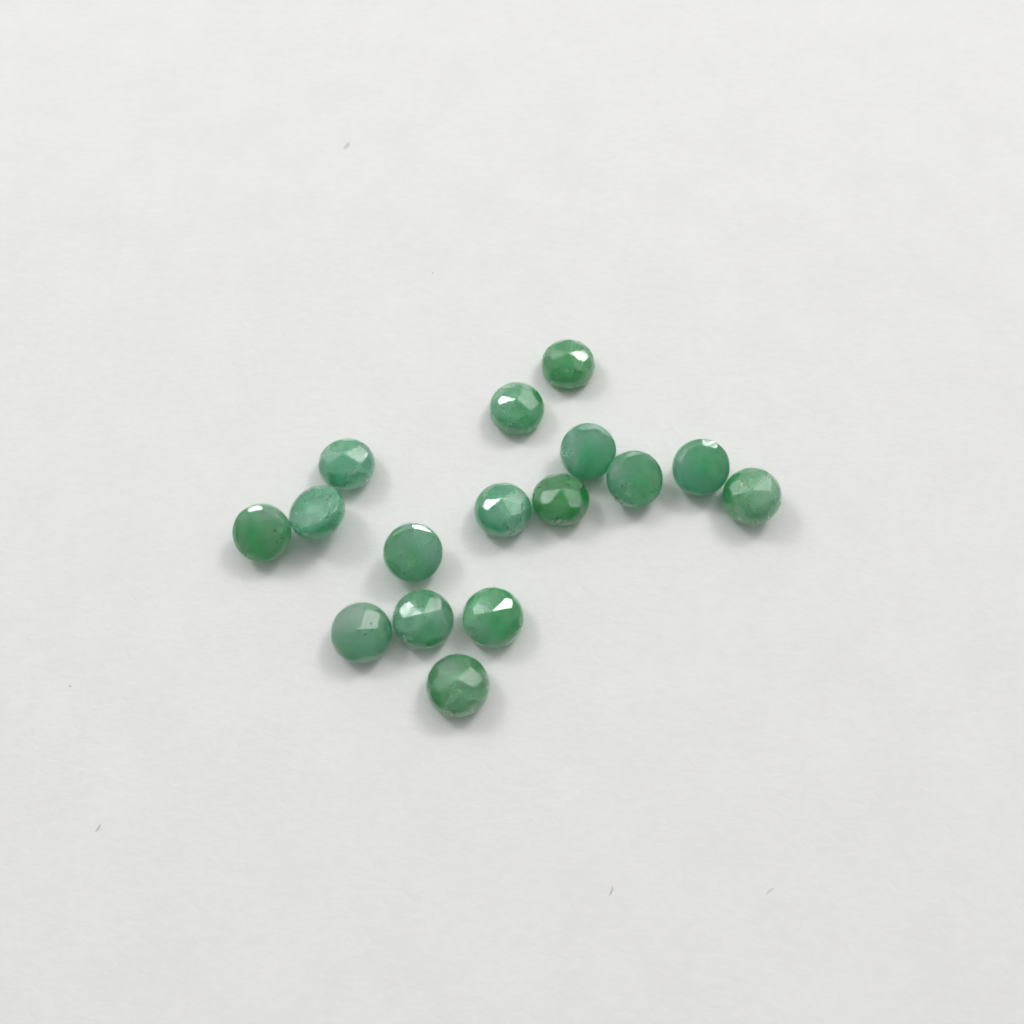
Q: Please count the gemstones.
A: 16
